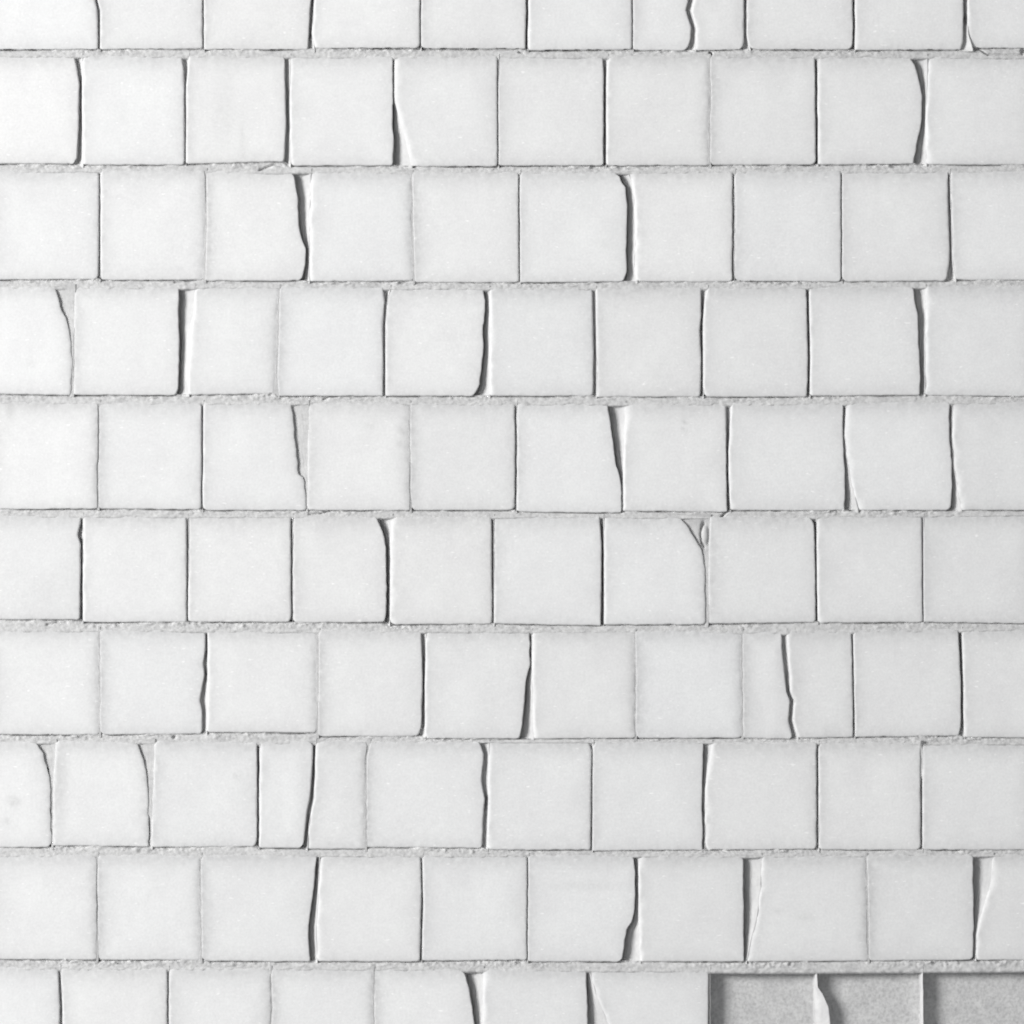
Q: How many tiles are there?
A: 100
